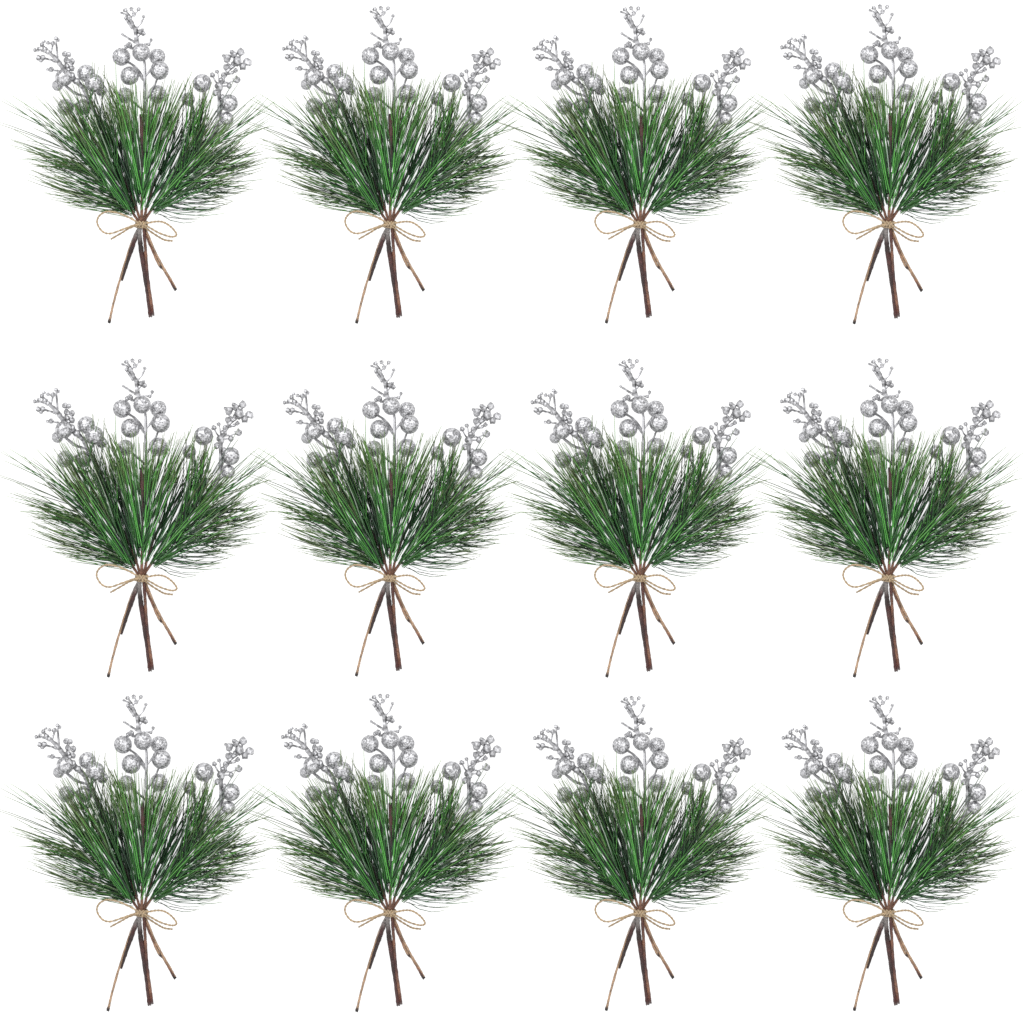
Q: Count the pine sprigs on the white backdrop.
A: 12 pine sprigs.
